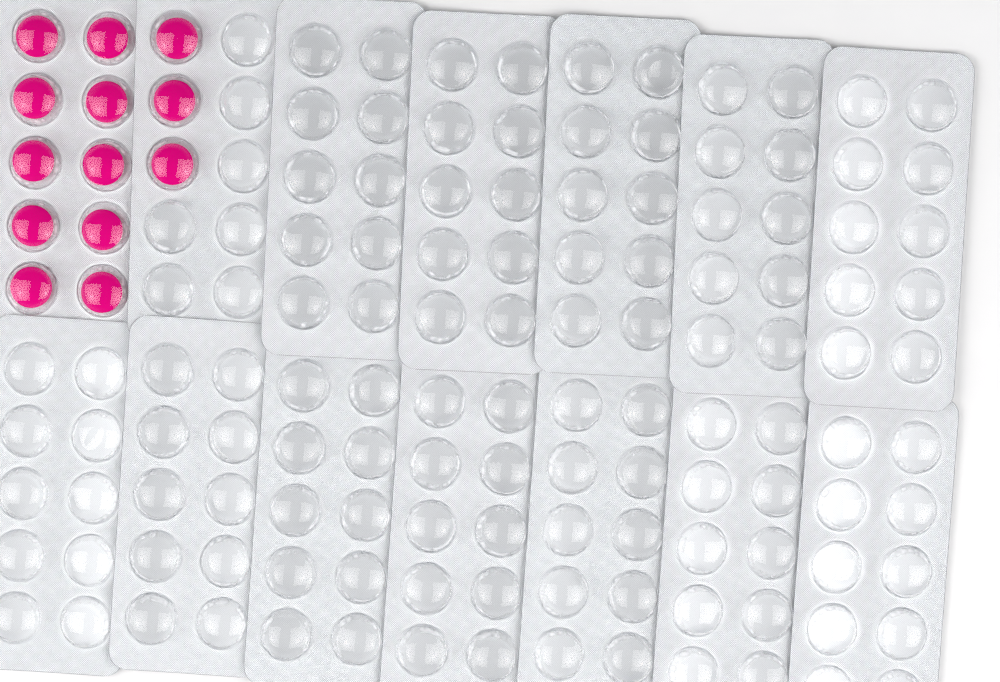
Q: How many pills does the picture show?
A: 13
